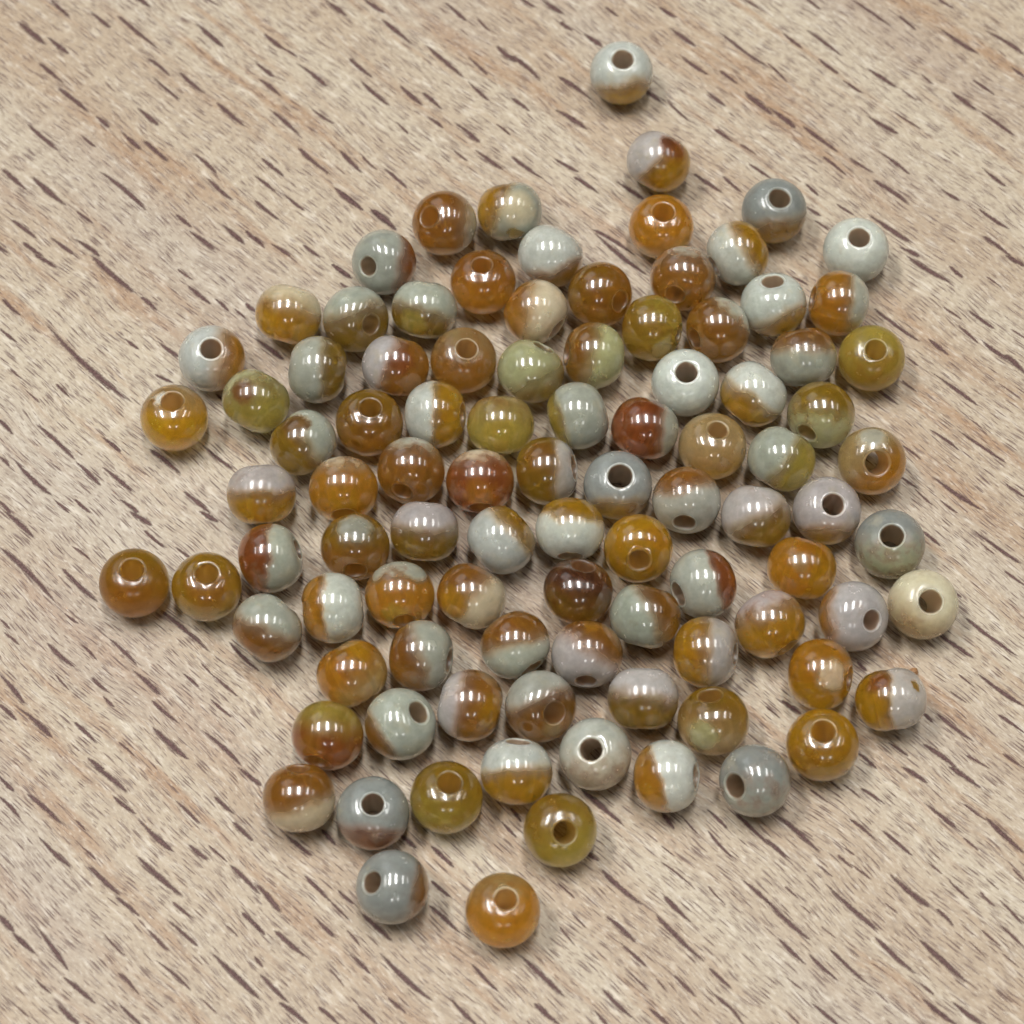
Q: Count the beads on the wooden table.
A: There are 96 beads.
